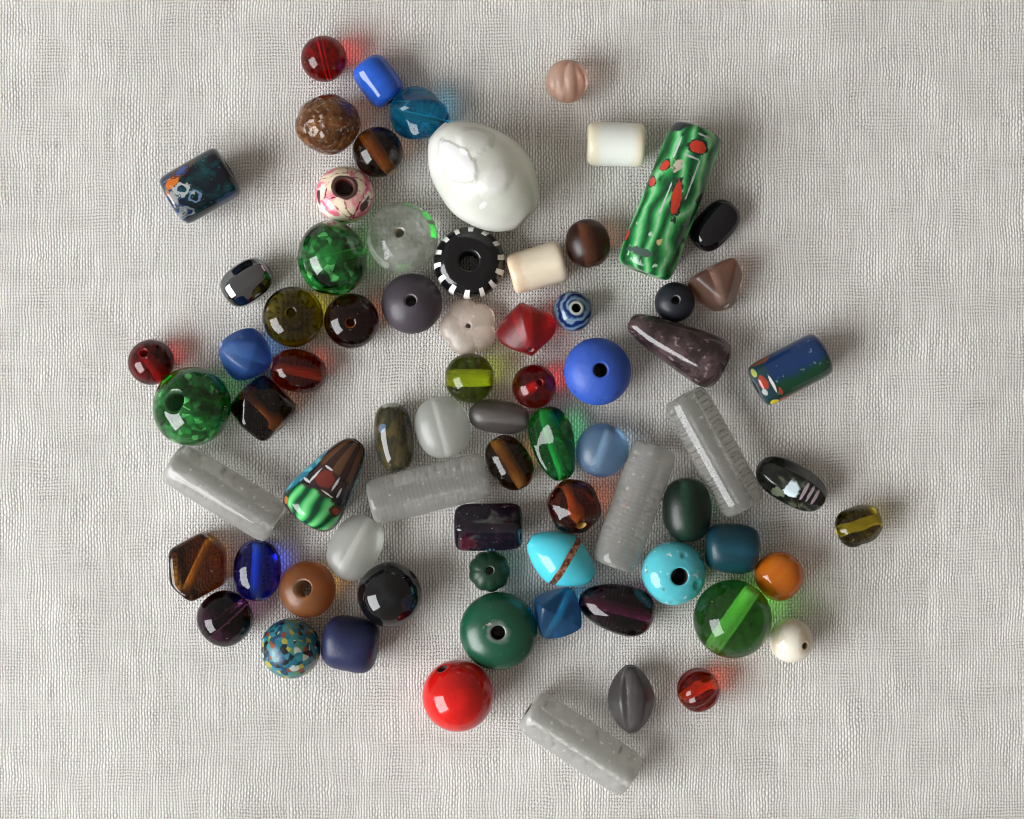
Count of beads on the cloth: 74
